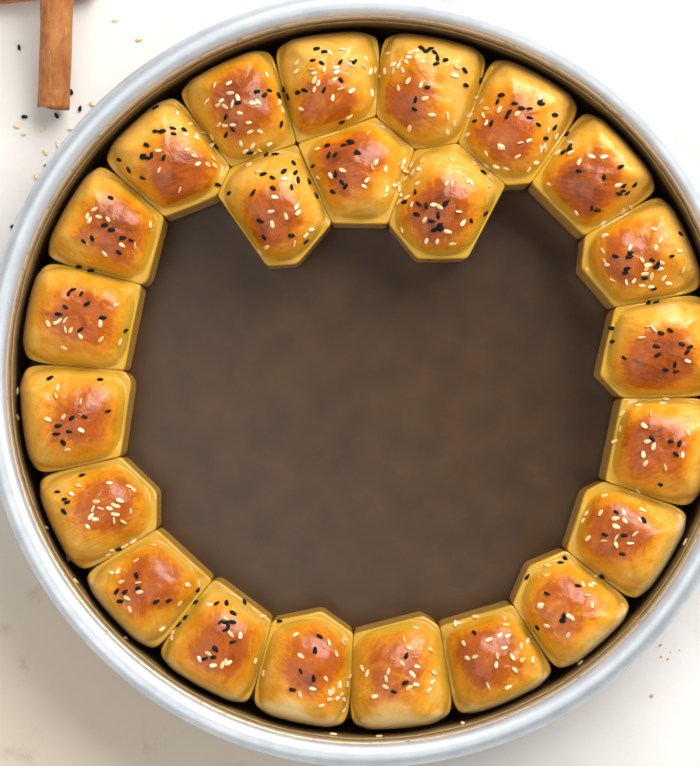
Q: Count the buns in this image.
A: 23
